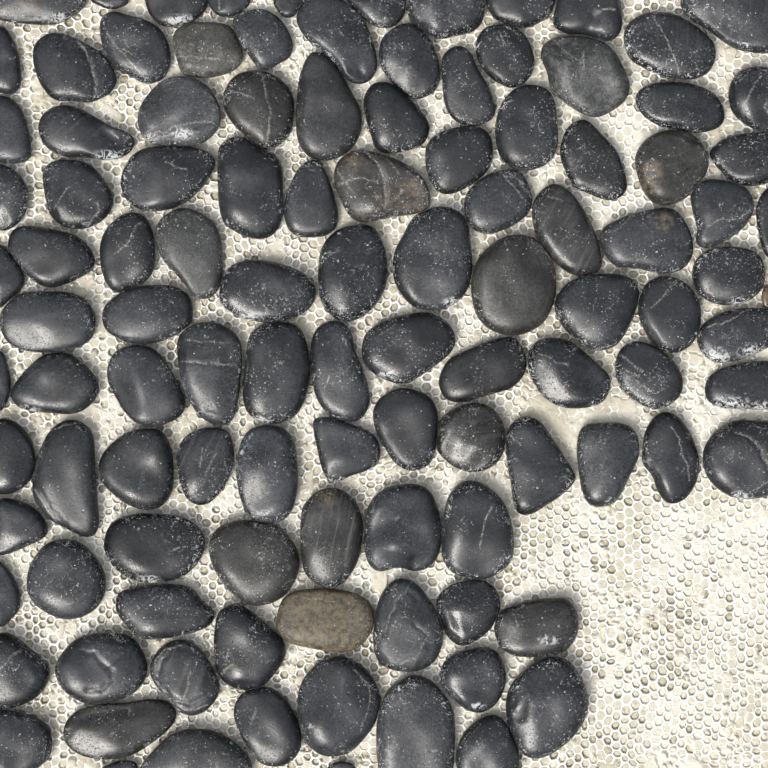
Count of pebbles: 111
